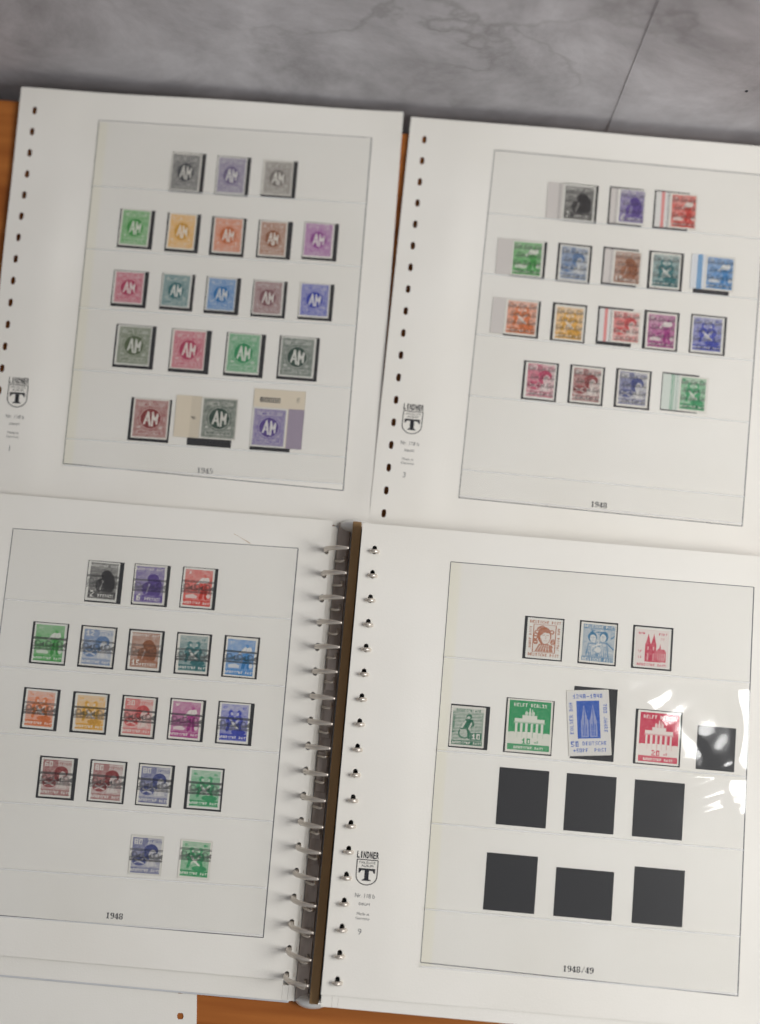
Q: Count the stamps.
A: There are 63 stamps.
